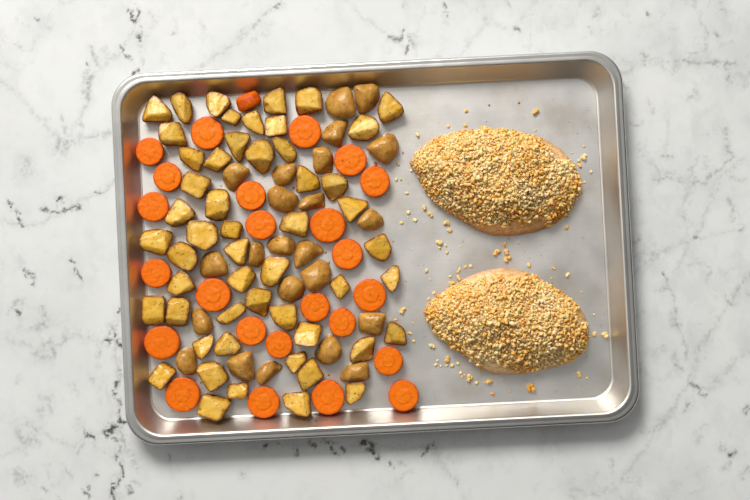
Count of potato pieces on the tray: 75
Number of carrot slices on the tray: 25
